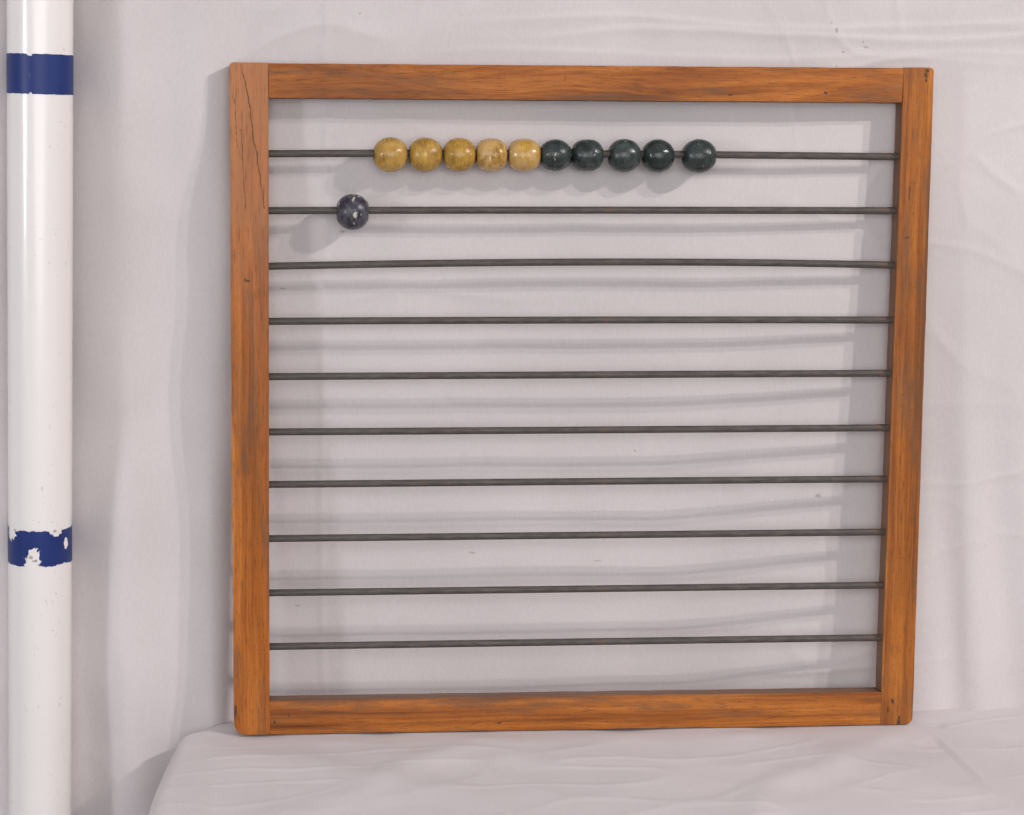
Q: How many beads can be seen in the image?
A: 11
